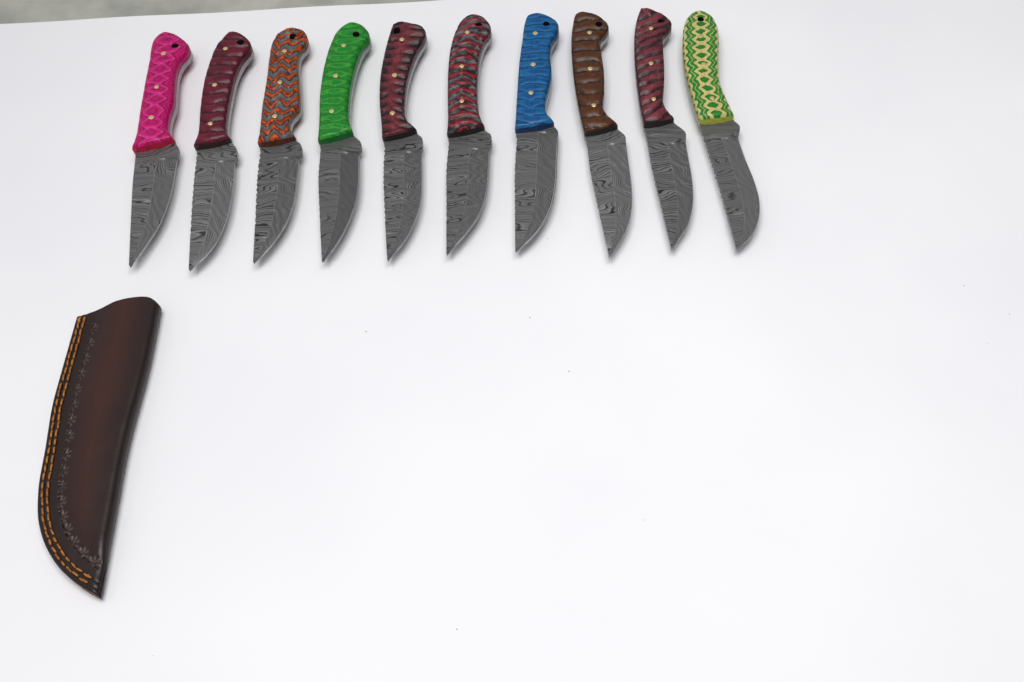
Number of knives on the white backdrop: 10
